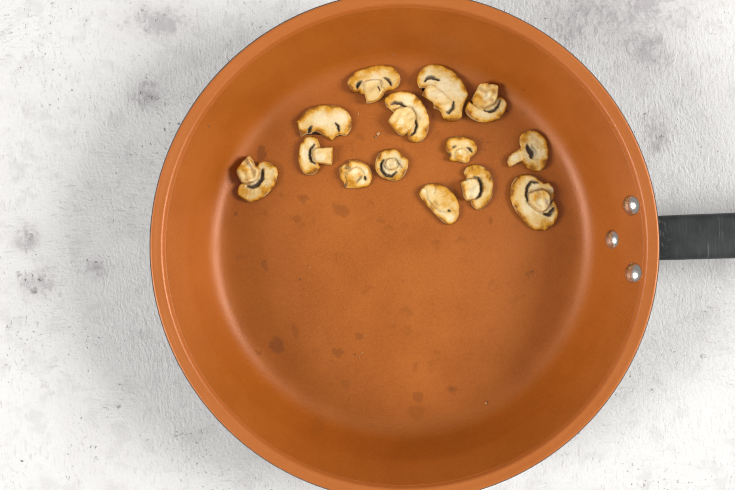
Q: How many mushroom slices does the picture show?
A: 14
